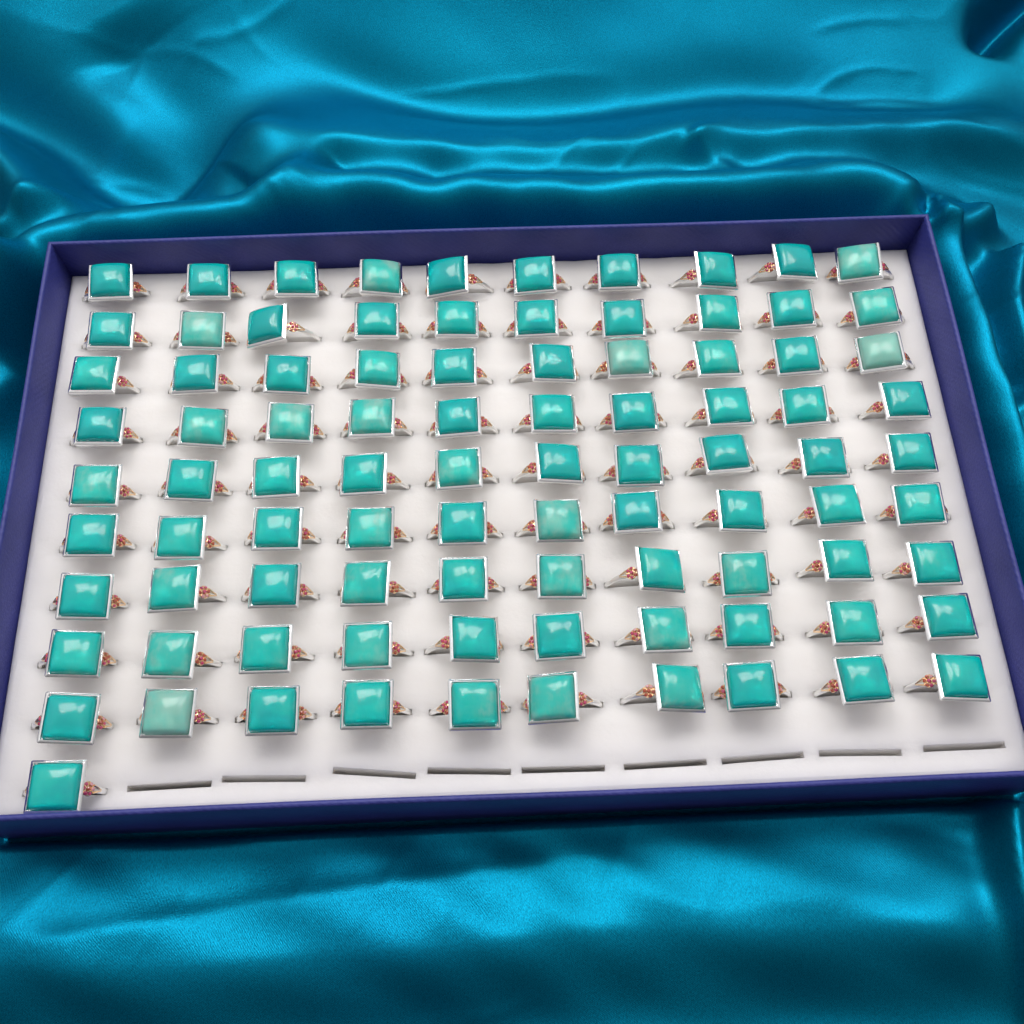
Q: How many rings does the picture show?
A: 91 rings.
